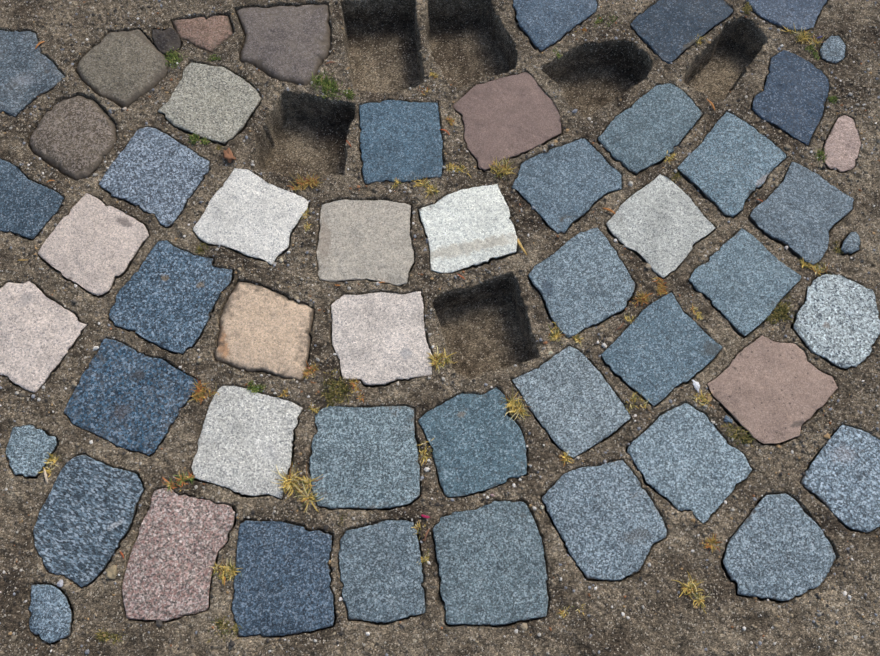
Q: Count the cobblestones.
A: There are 52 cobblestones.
